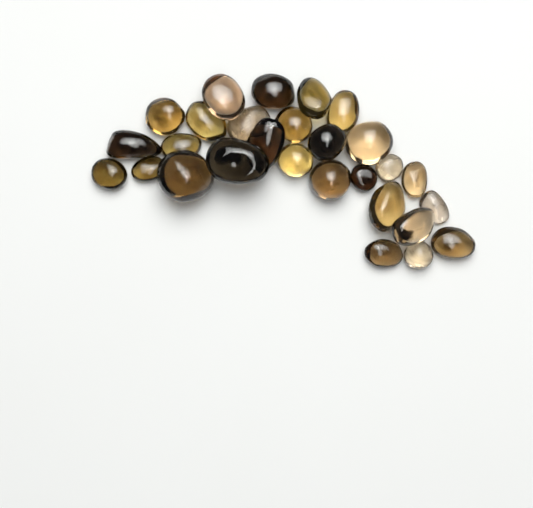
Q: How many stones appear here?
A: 28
